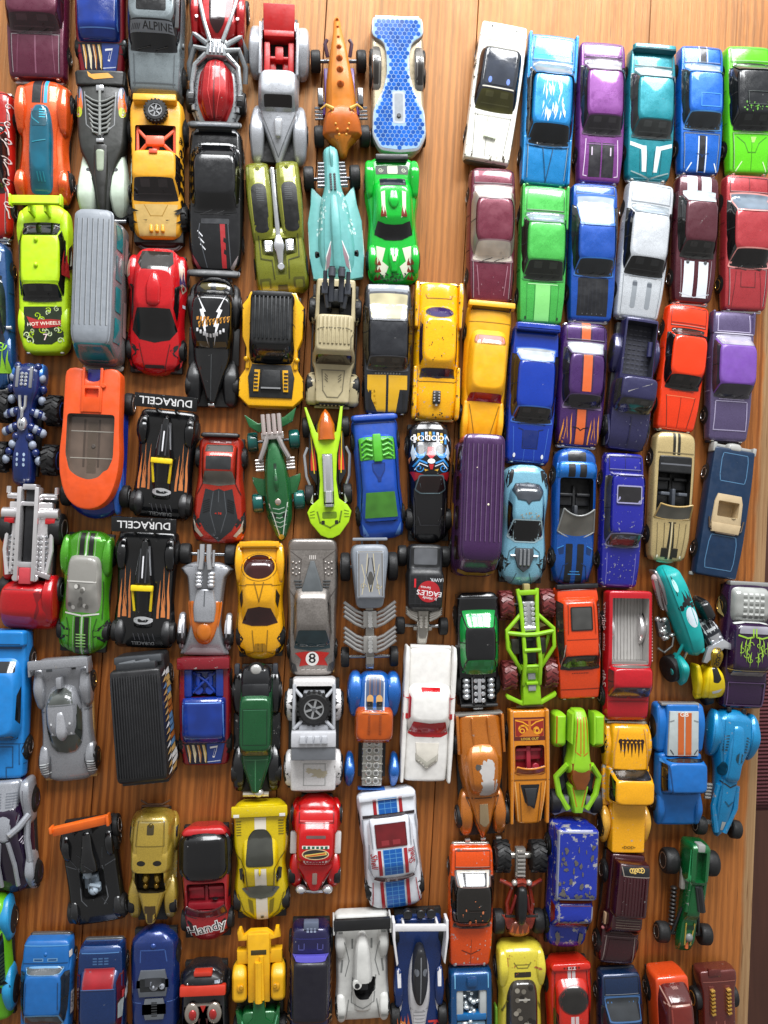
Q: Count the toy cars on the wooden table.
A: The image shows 110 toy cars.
